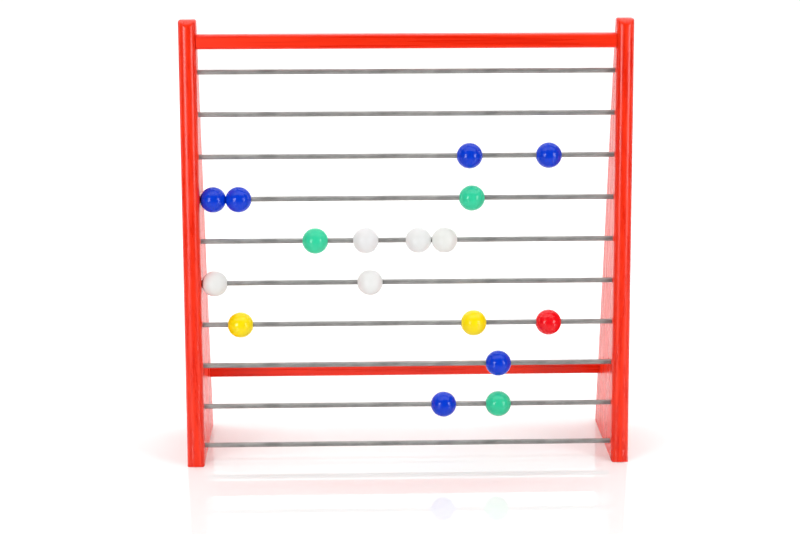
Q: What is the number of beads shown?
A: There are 17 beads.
